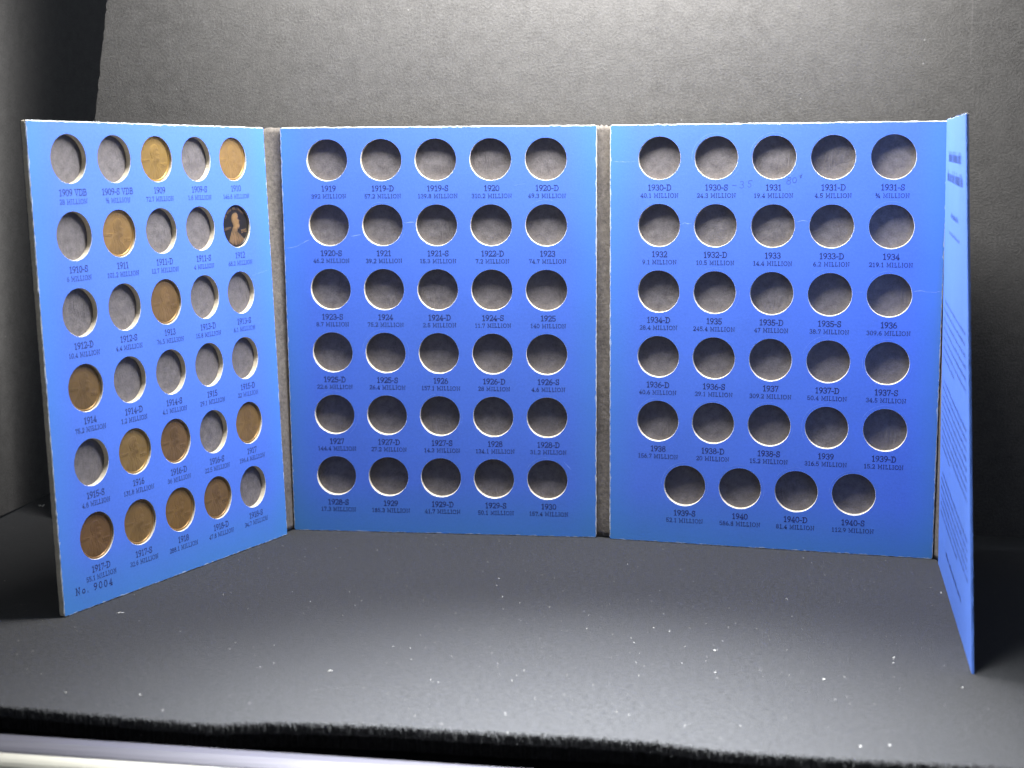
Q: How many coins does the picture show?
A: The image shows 13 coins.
